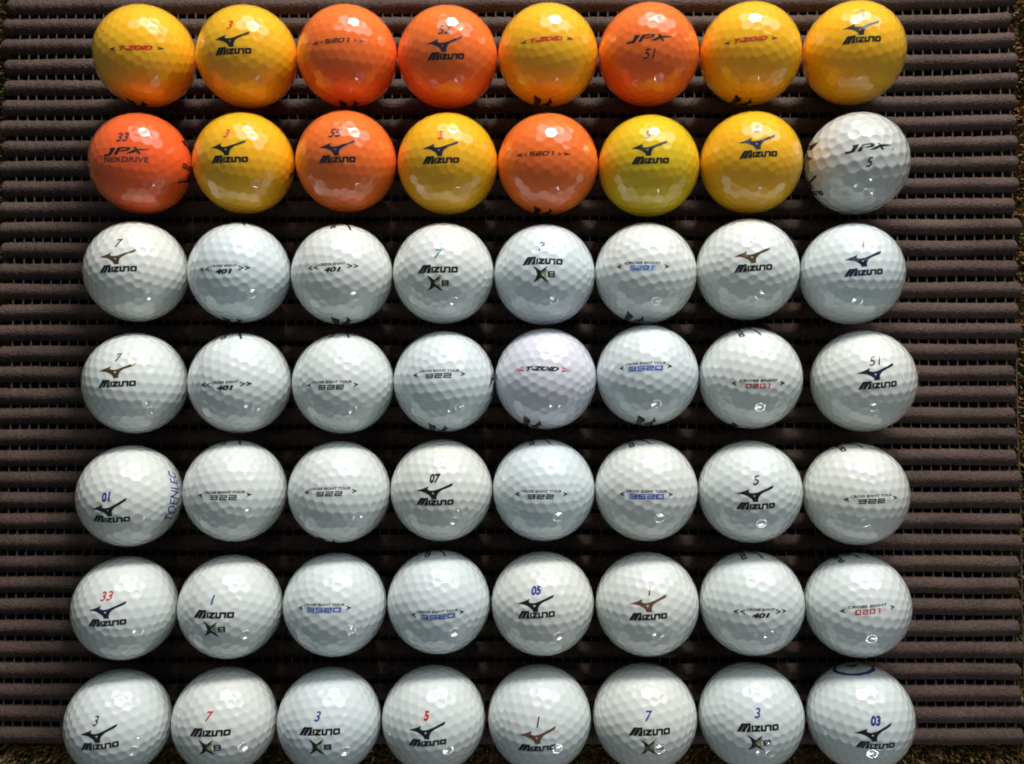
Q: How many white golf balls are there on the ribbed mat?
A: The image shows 41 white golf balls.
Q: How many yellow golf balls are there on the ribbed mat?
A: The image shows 9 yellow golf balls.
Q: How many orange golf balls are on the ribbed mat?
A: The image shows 6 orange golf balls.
